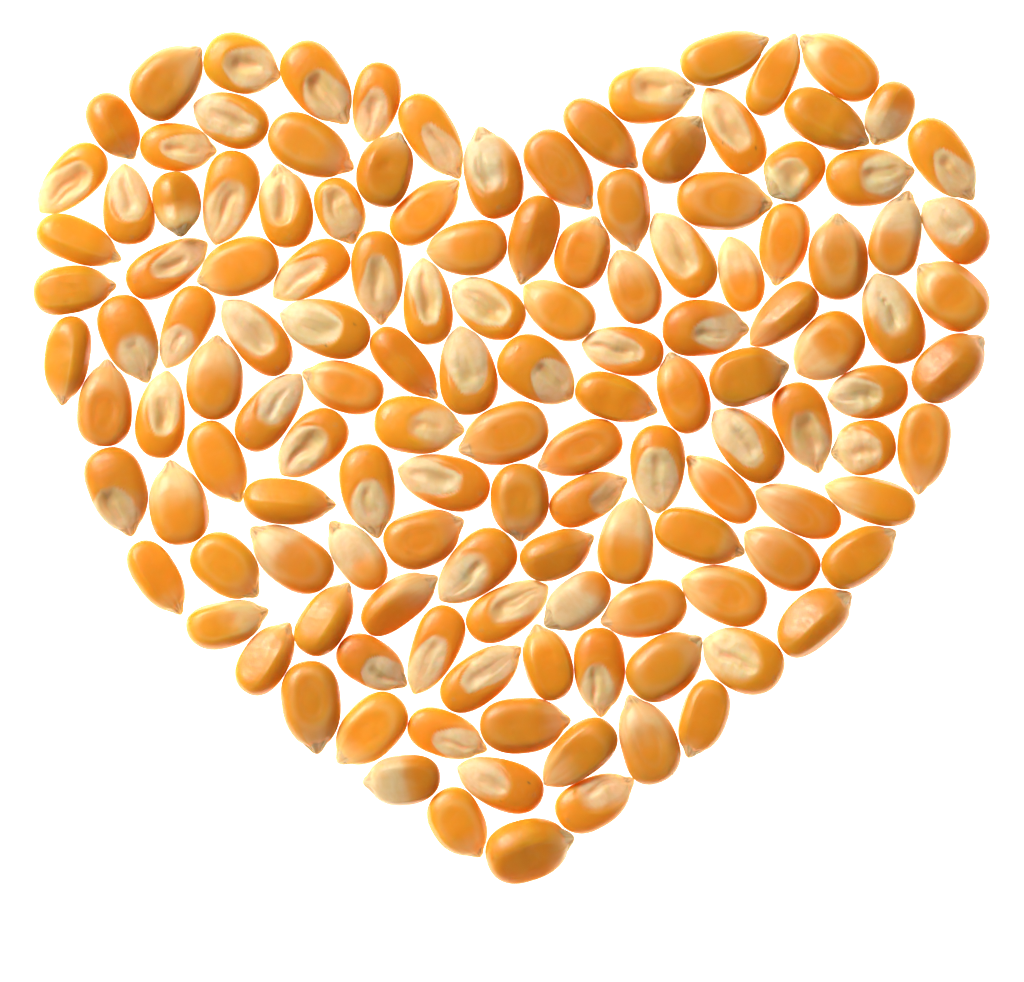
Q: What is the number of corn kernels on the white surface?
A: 135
